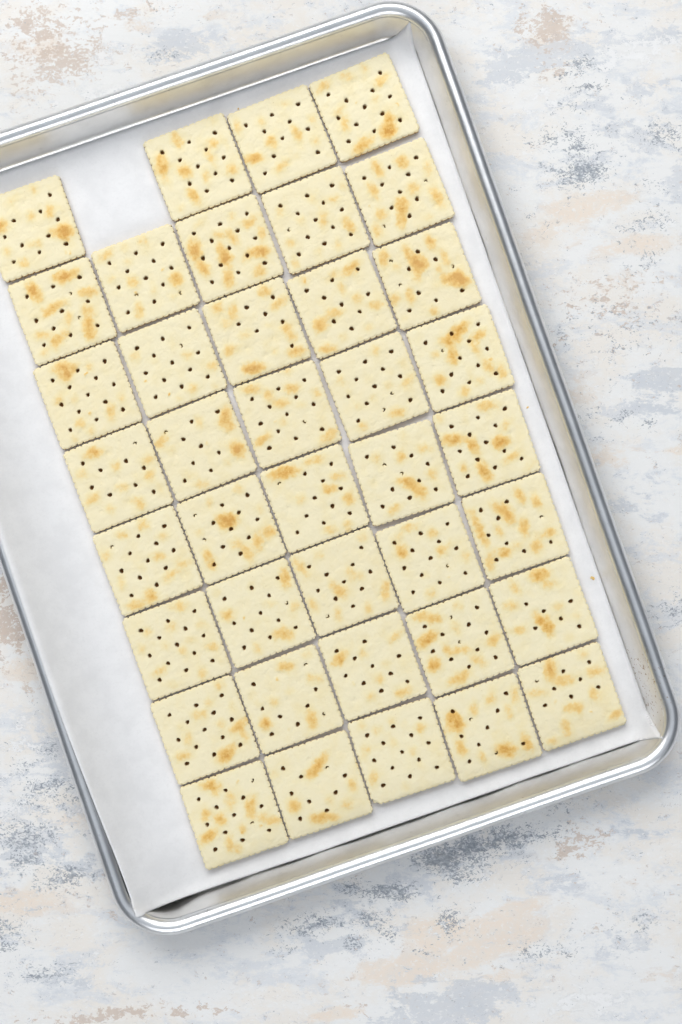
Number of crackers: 39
